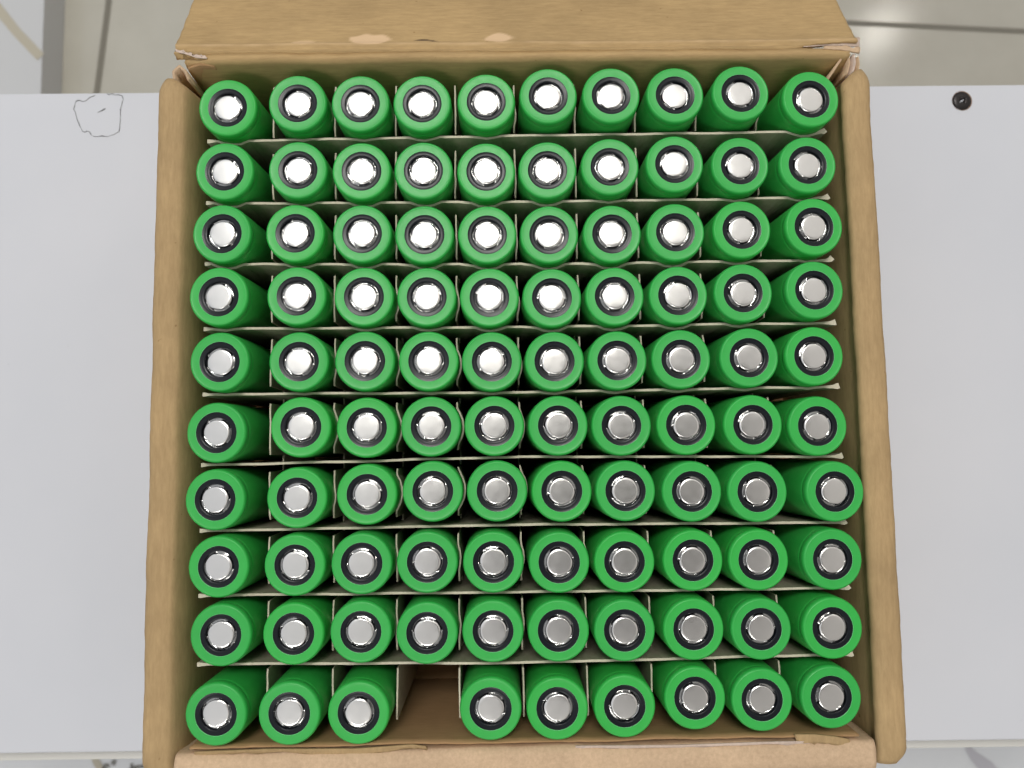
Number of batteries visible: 99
